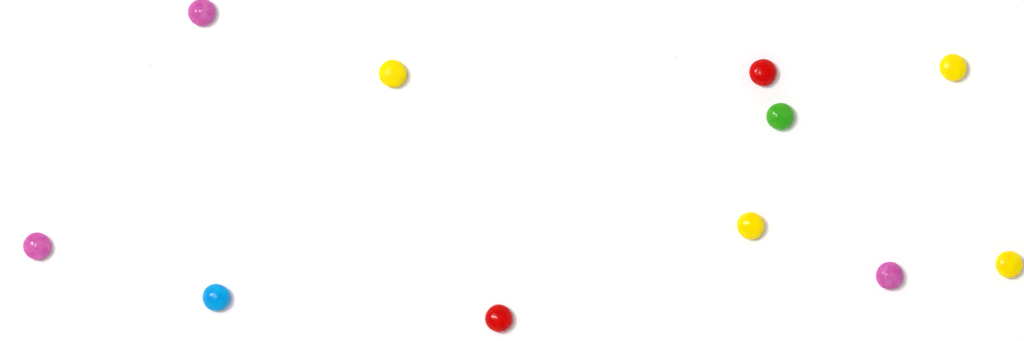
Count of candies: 11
